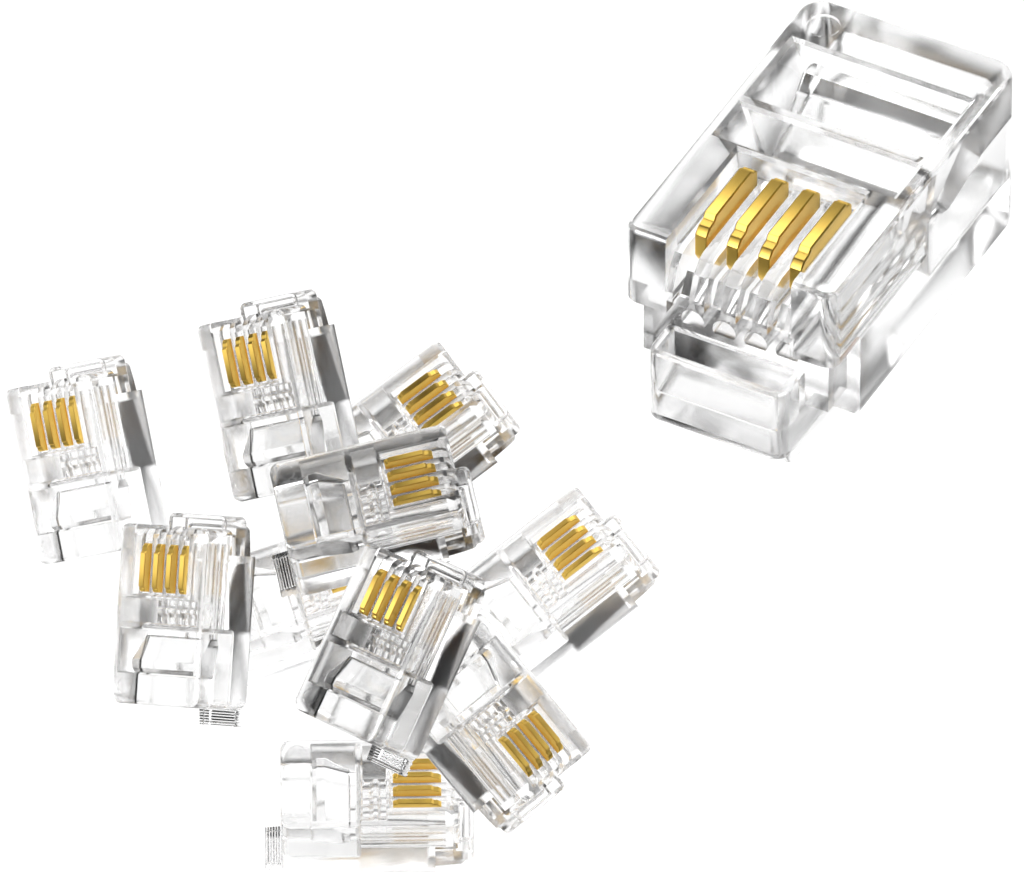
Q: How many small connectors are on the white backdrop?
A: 10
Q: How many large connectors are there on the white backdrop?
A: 1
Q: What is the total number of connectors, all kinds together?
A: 11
